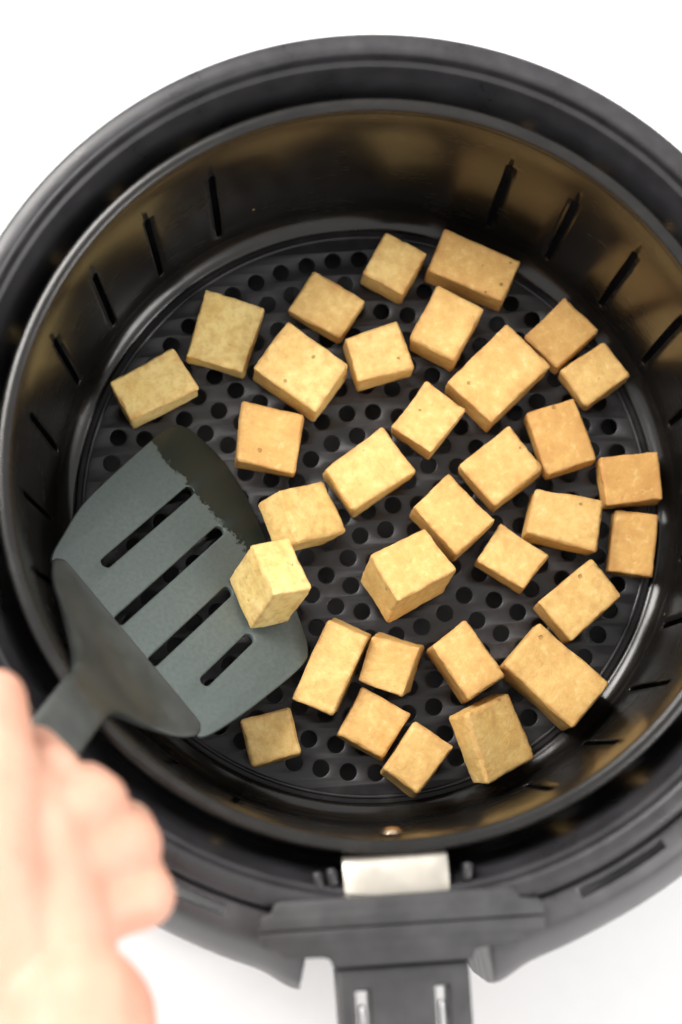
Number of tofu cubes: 33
